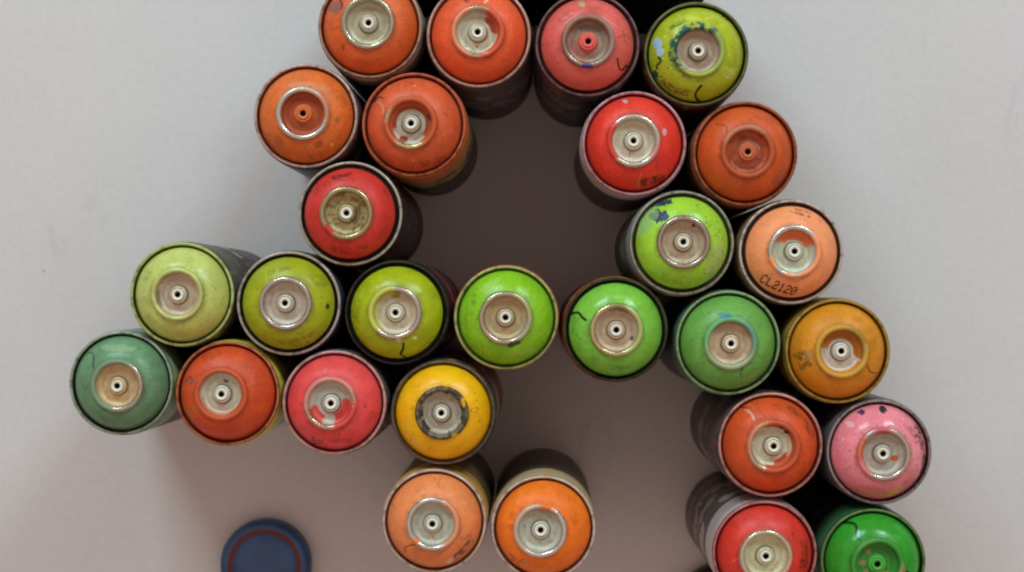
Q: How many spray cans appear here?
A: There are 28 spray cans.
